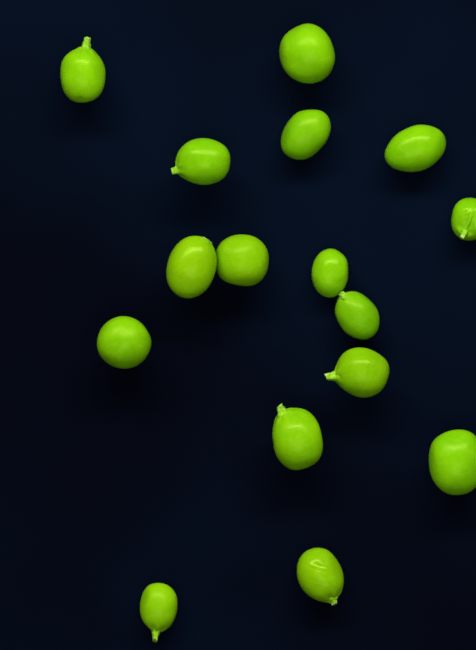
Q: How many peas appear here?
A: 16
